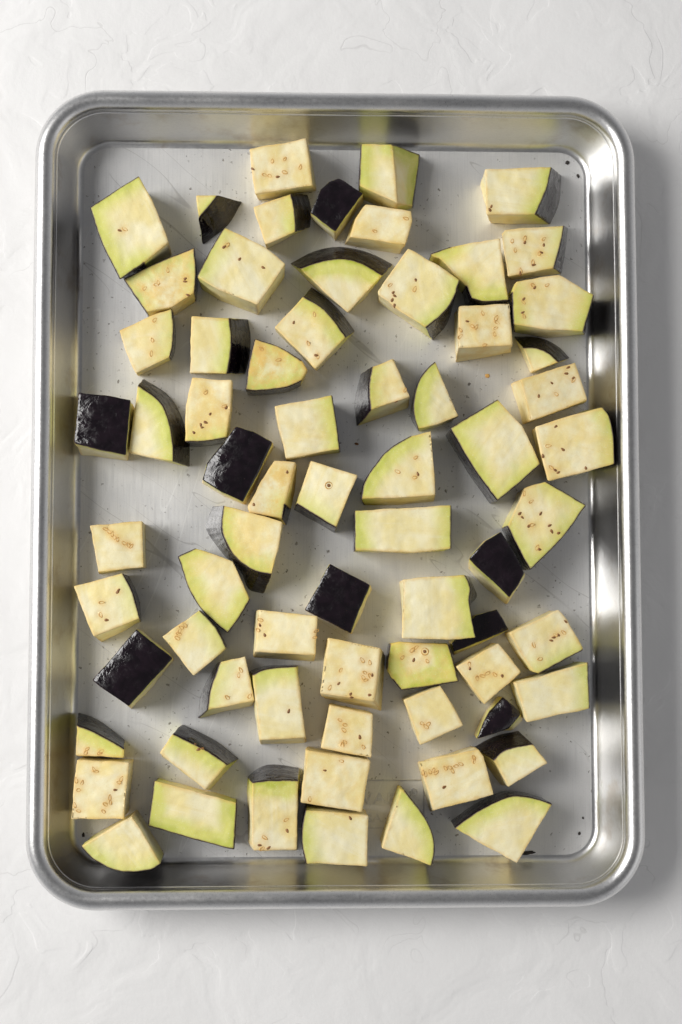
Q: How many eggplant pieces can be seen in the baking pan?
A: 69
